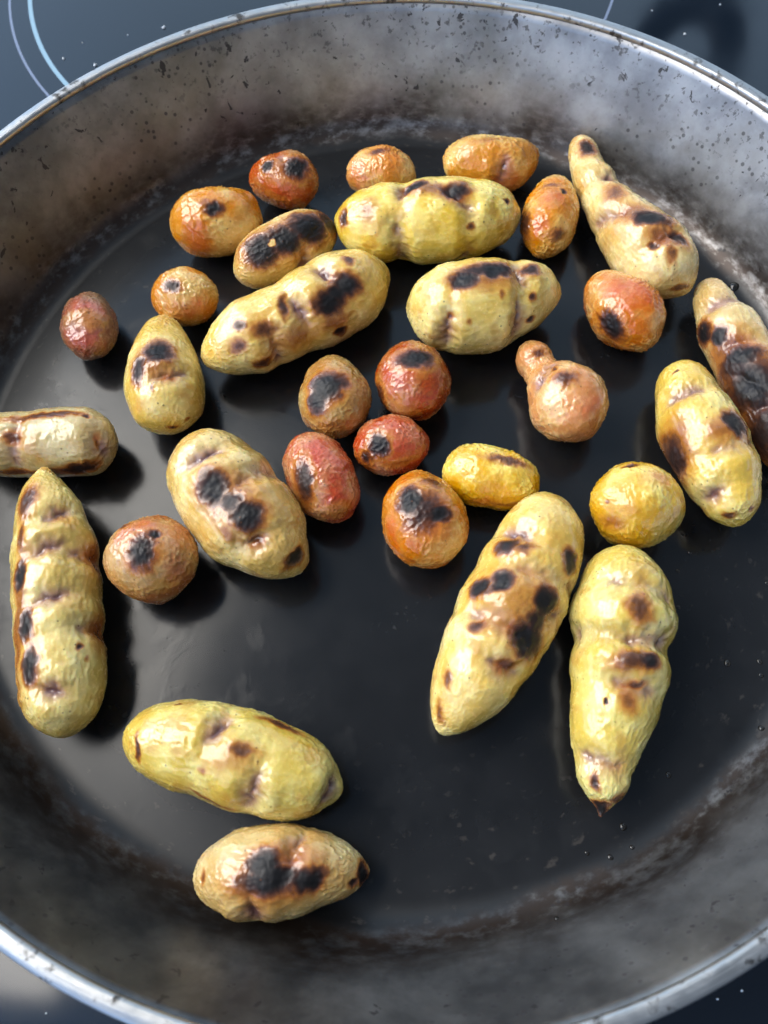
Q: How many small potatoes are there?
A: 17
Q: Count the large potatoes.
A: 15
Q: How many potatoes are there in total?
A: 32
